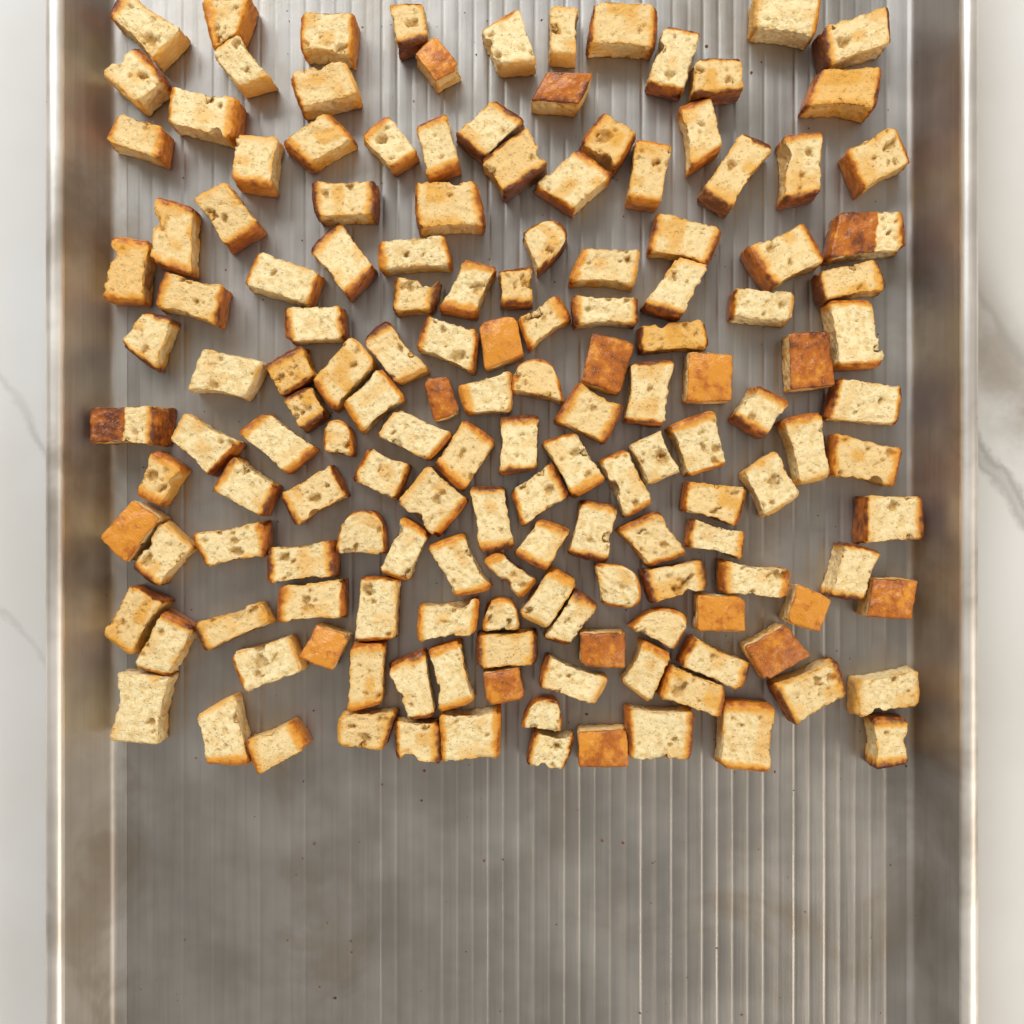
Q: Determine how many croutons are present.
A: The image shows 155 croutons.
